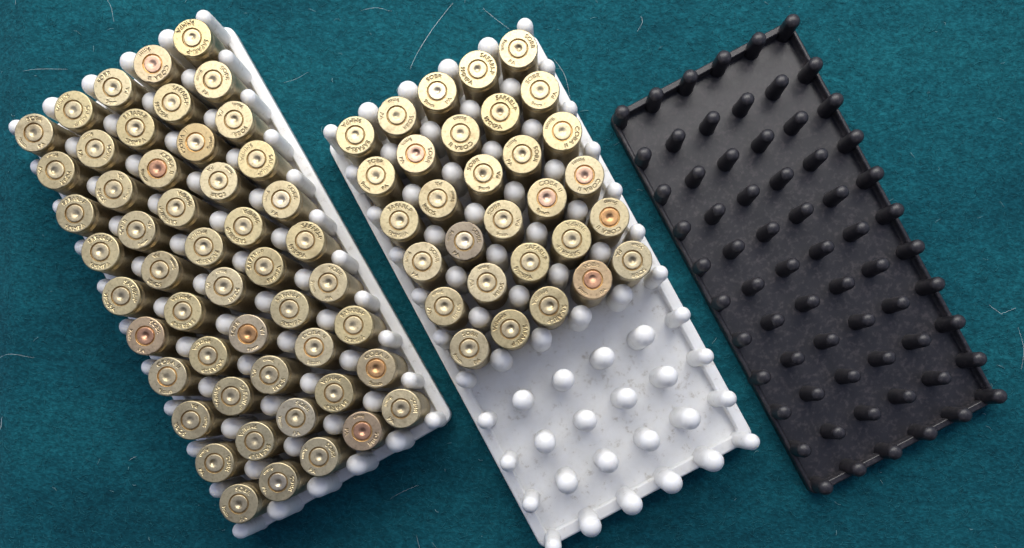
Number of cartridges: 80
